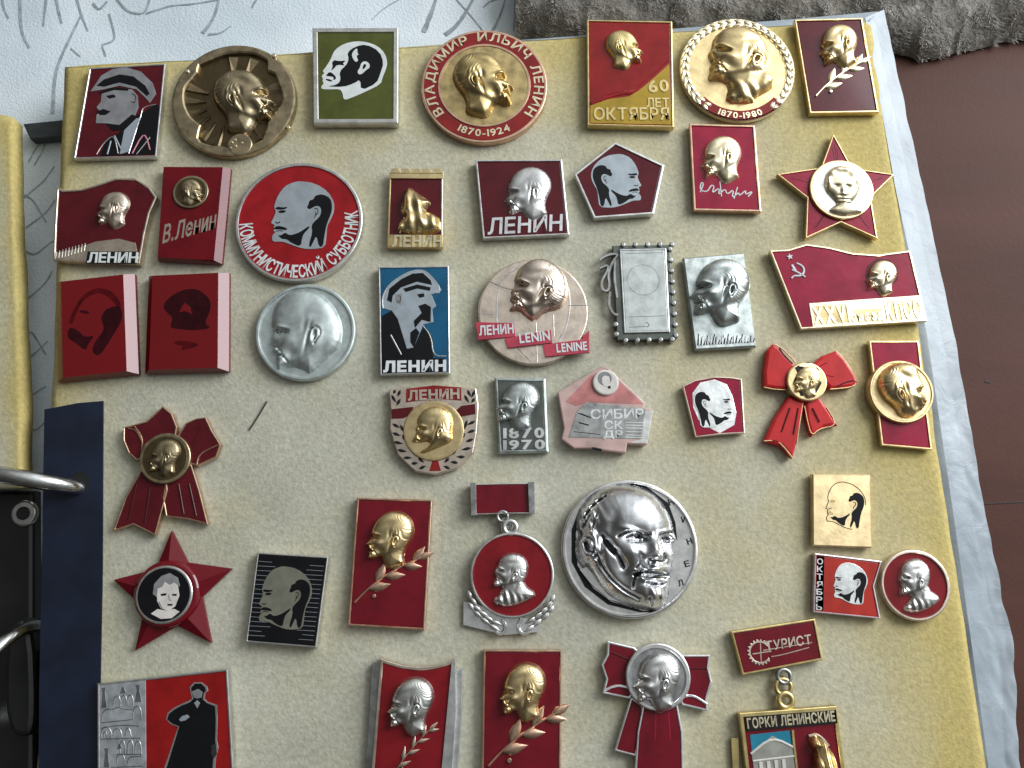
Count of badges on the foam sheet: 43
